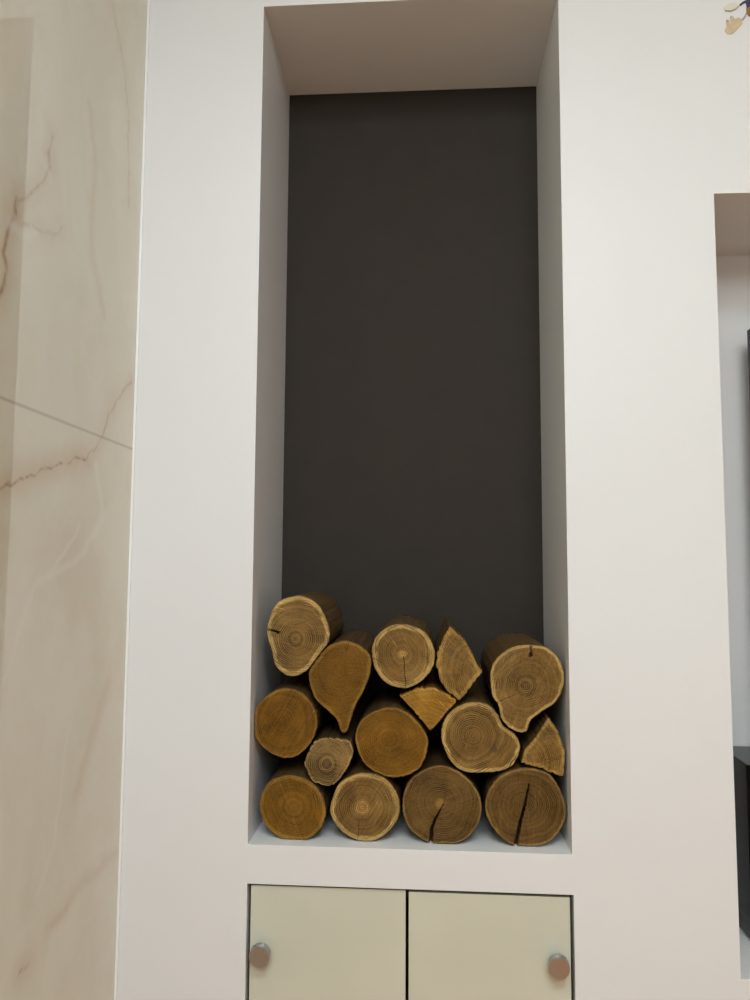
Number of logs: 15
